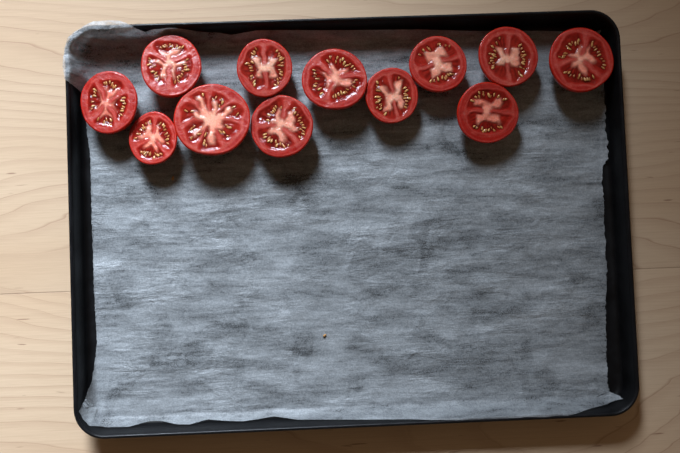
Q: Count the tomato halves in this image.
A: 12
